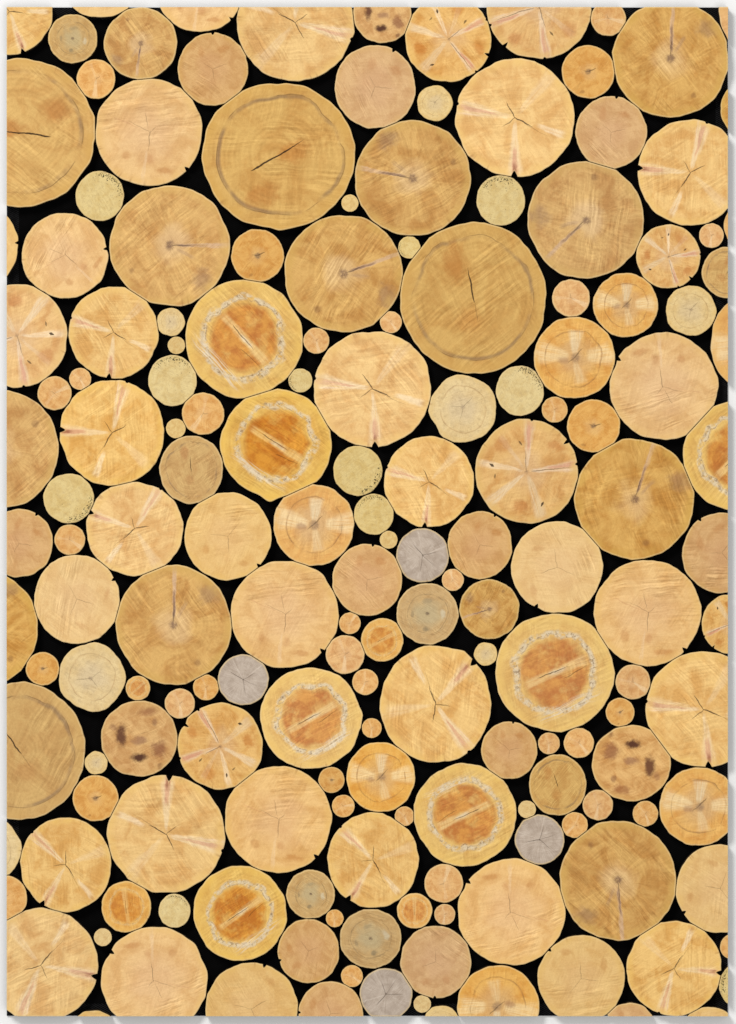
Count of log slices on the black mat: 171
